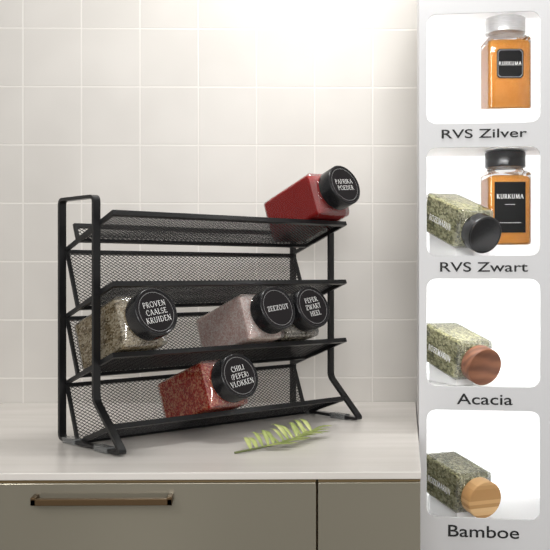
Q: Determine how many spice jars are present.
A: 10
